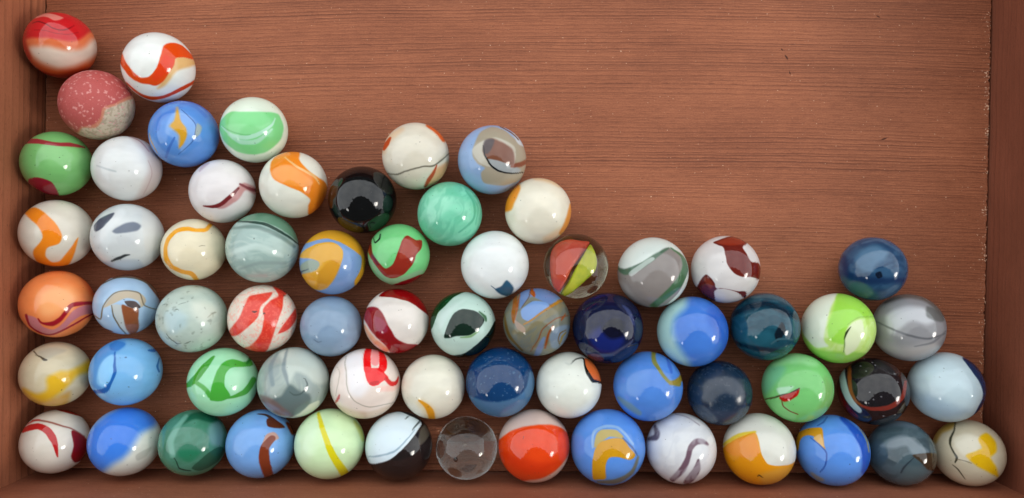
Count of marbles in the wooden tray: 65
